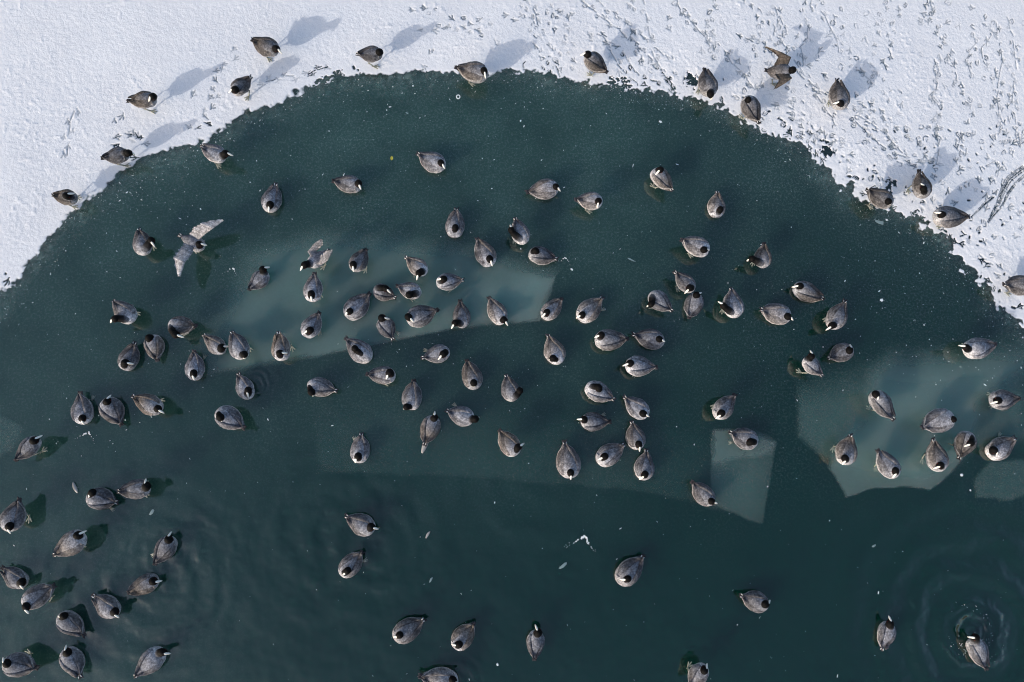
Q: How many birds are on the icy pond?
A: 129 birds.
